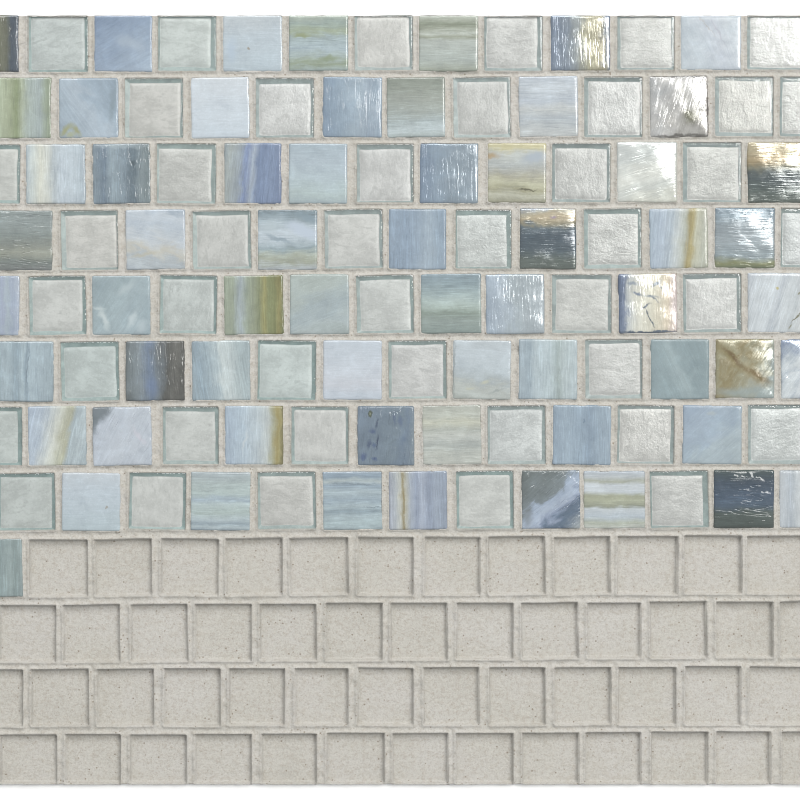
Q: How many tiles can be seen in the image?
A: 105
